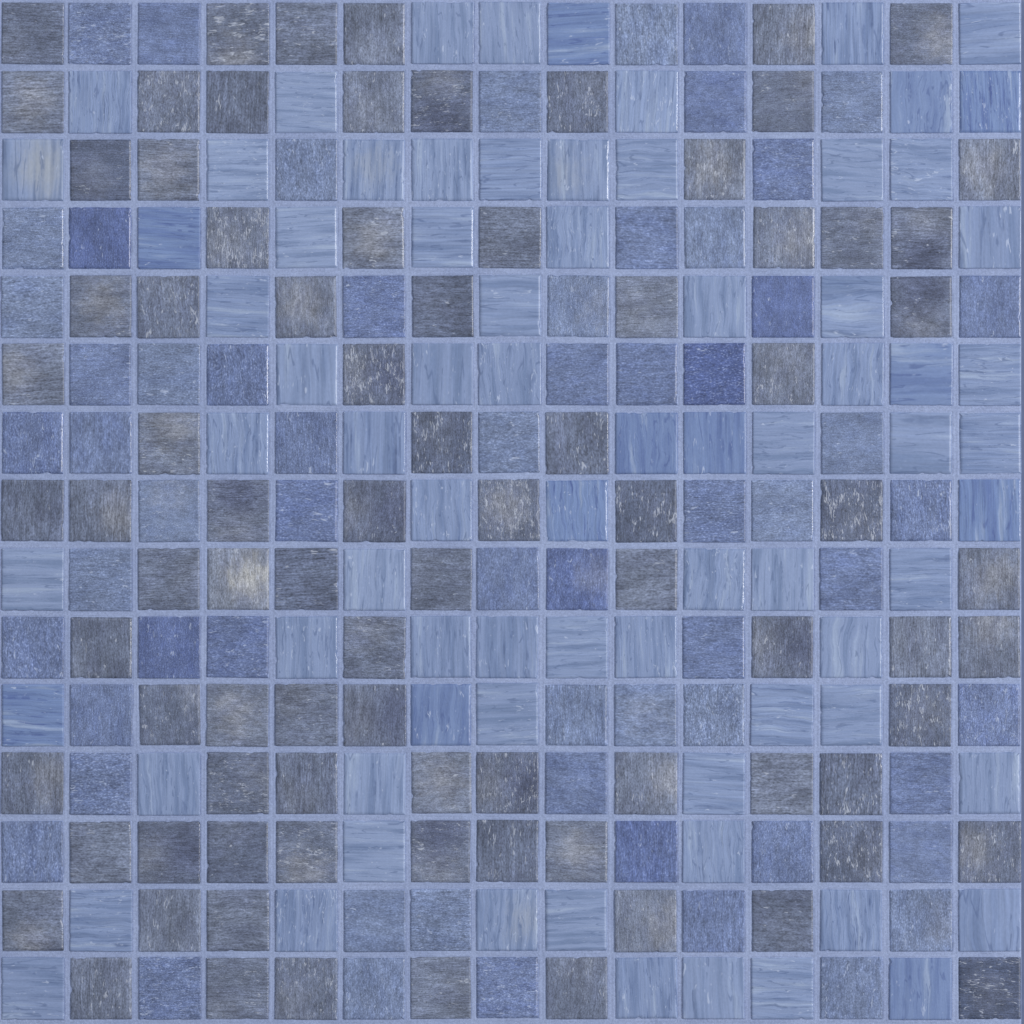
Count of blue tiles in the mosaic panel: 139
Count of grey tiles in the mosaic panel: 86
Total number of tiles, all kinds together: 225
